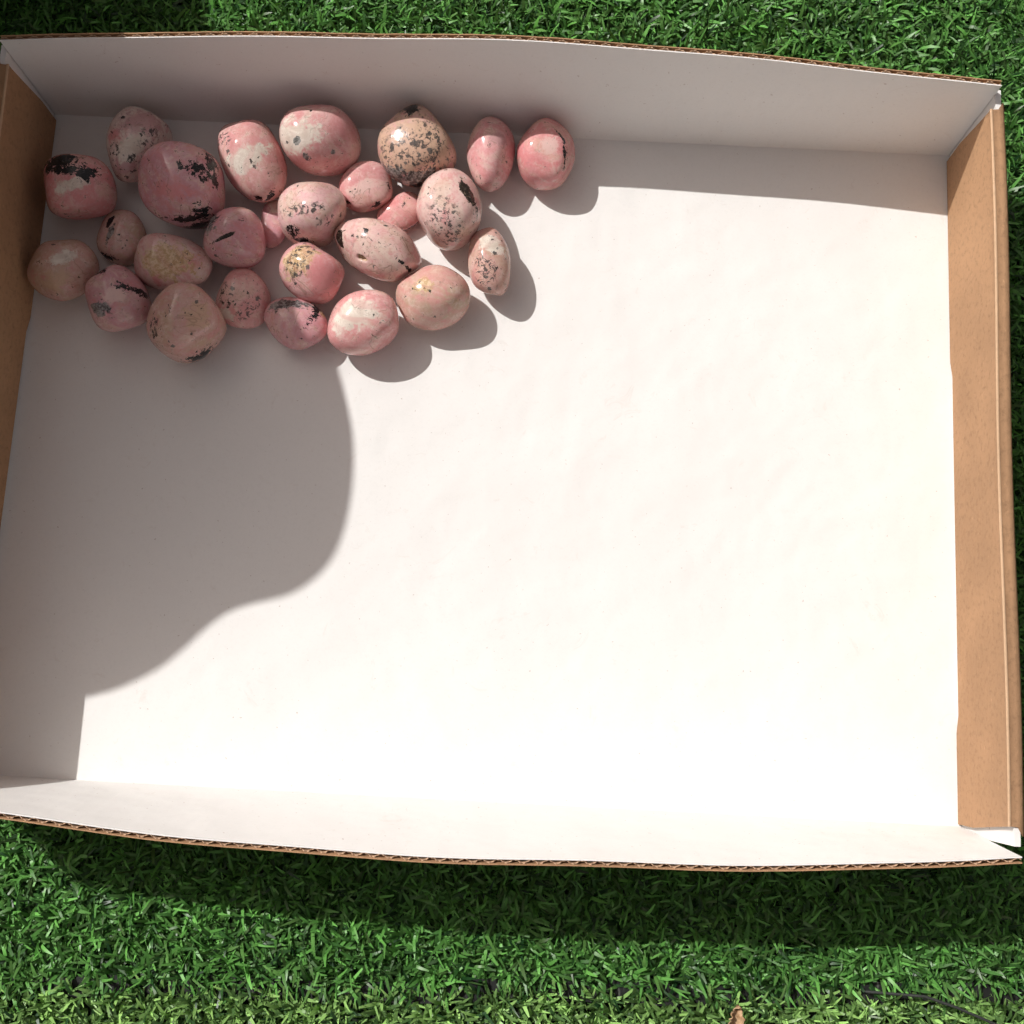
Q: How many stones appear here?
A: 26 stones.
